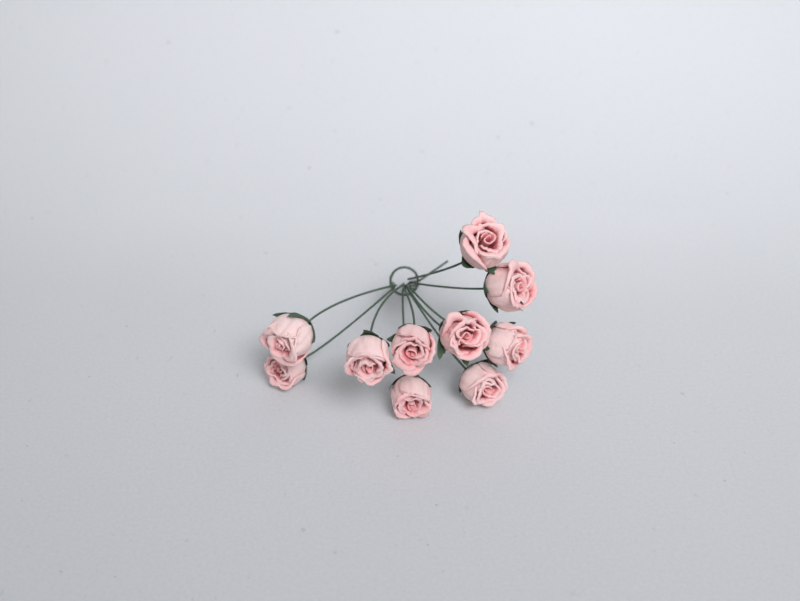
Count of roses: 10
